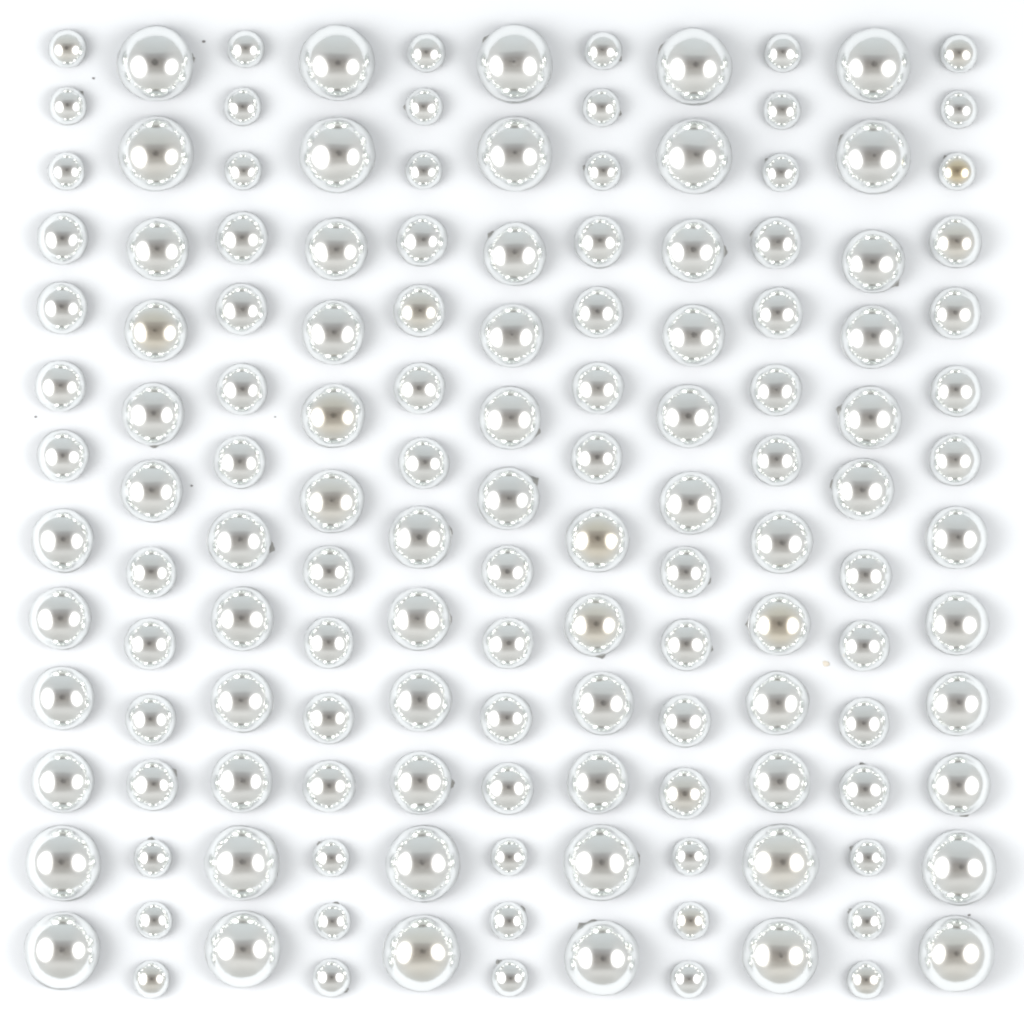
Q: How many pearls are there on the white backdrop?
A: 143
